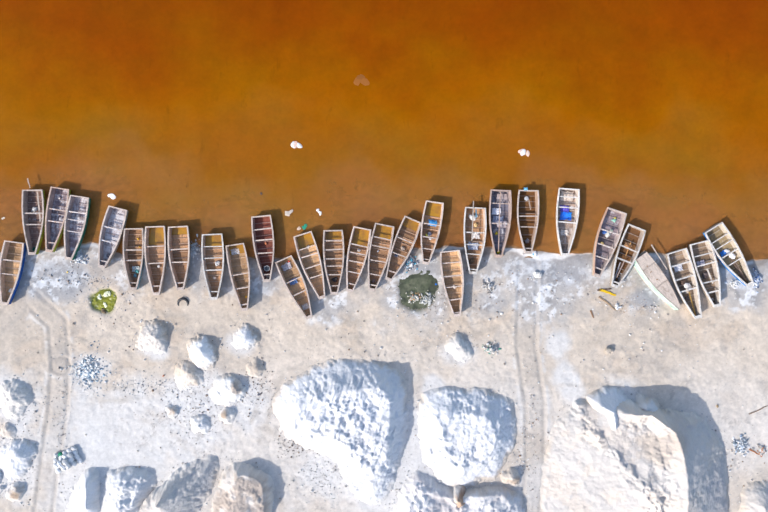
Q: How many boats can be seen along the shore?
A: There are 29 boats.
